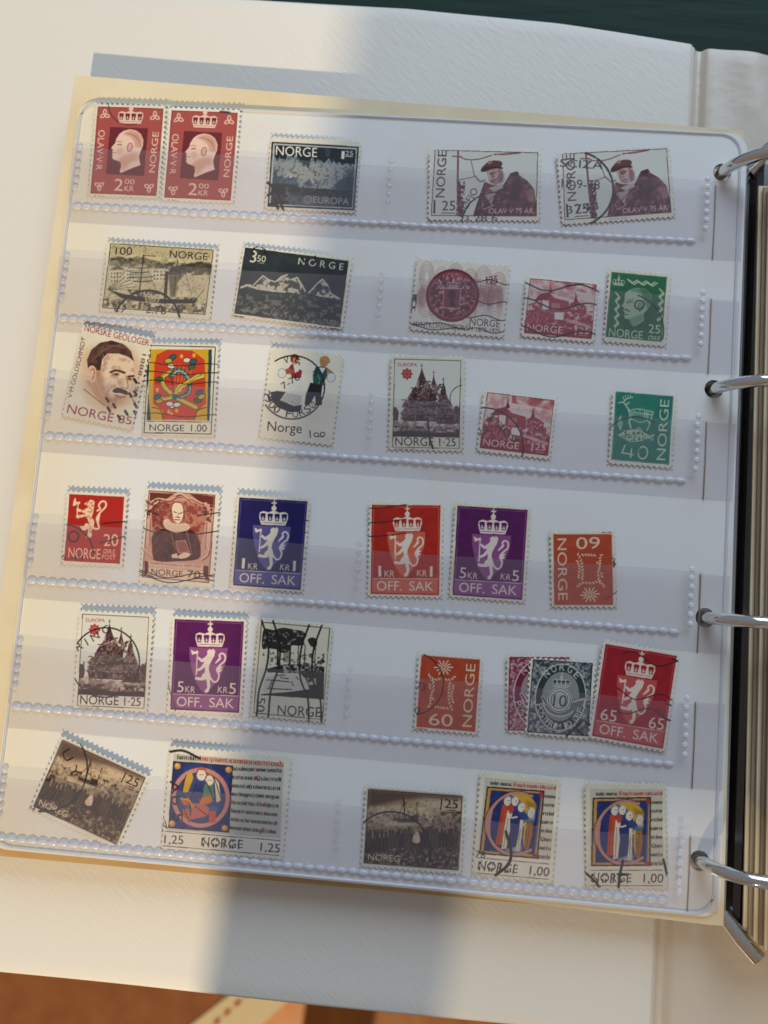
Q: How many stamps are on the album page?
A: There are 34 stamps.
